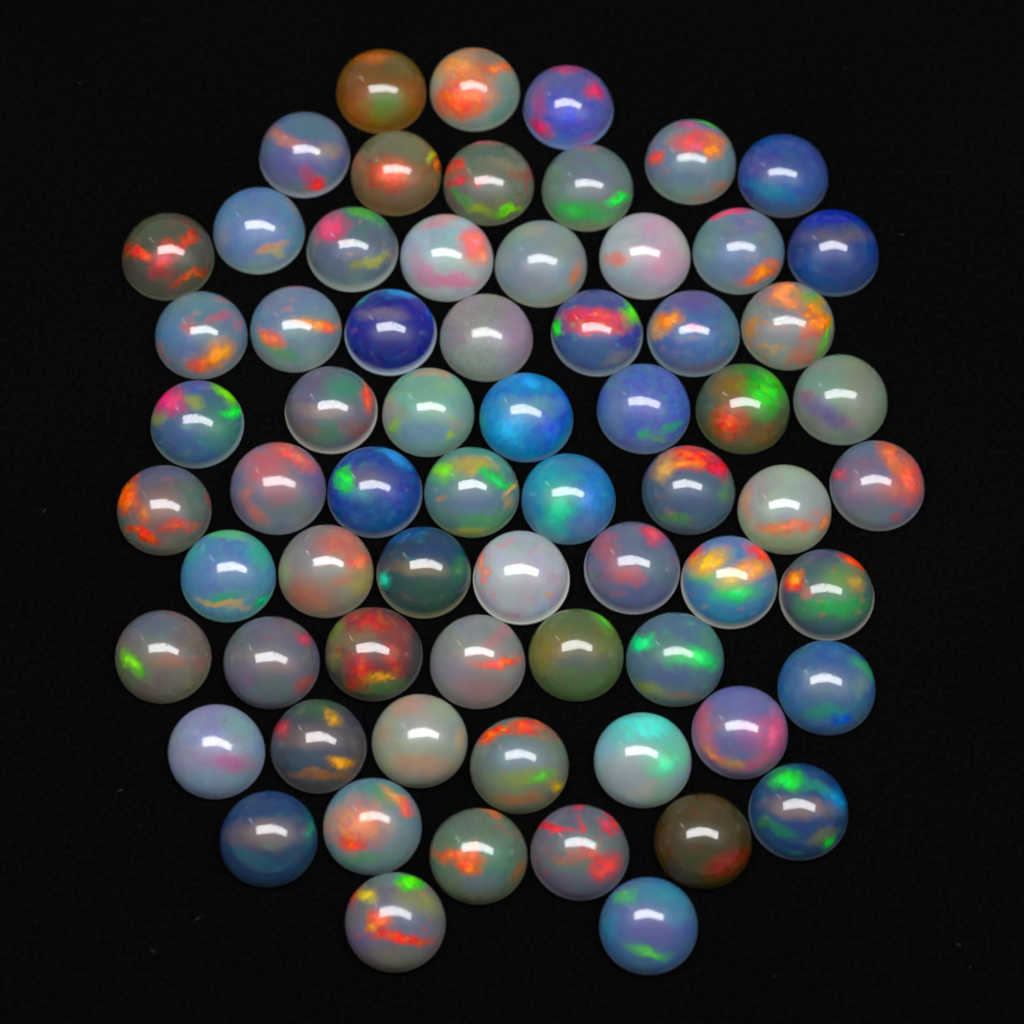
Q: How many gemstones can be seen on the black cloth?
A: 67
